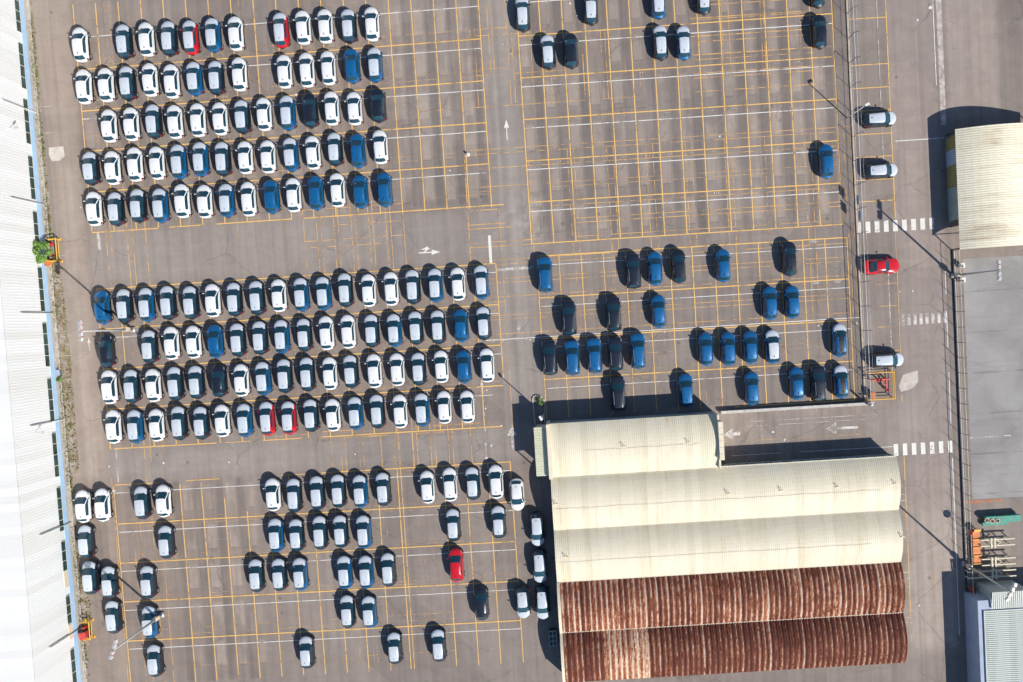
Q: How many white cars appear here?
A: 67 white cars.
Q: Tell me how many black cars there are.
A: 92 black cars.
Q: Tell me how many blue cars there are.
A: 60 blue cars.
